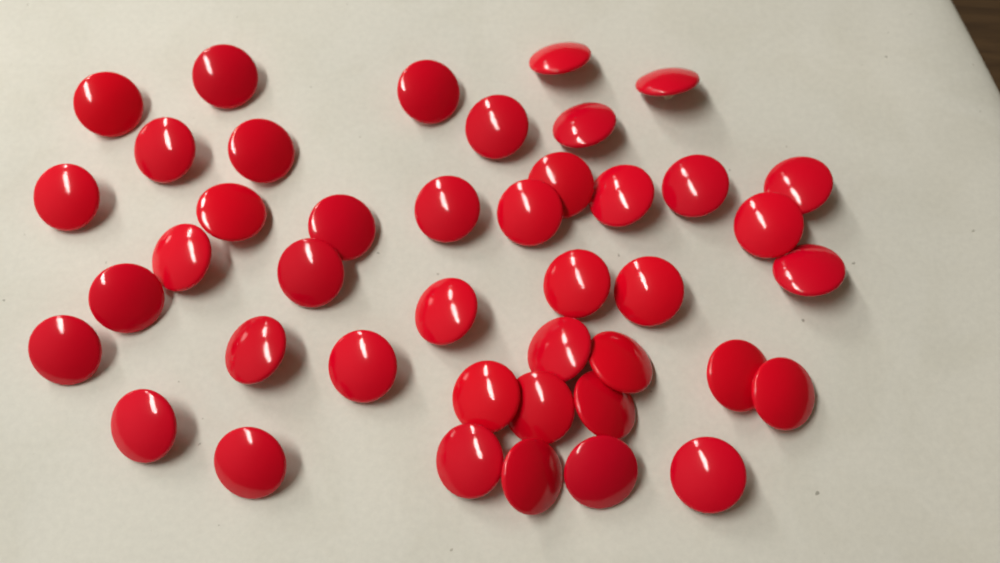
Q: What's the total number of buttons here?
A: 42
